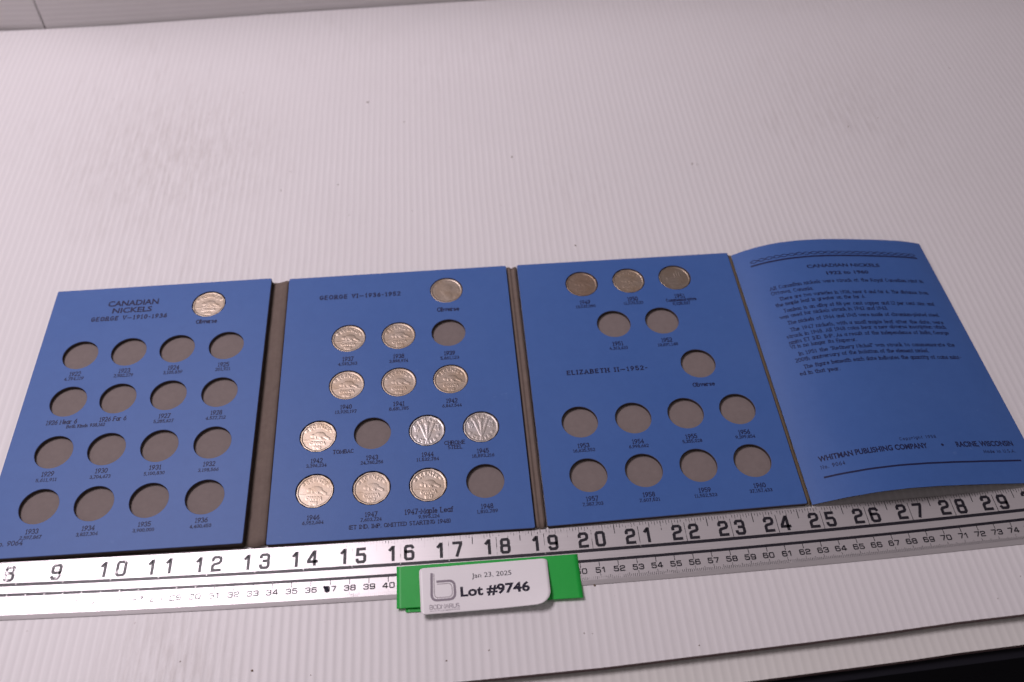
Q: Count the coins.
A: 16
